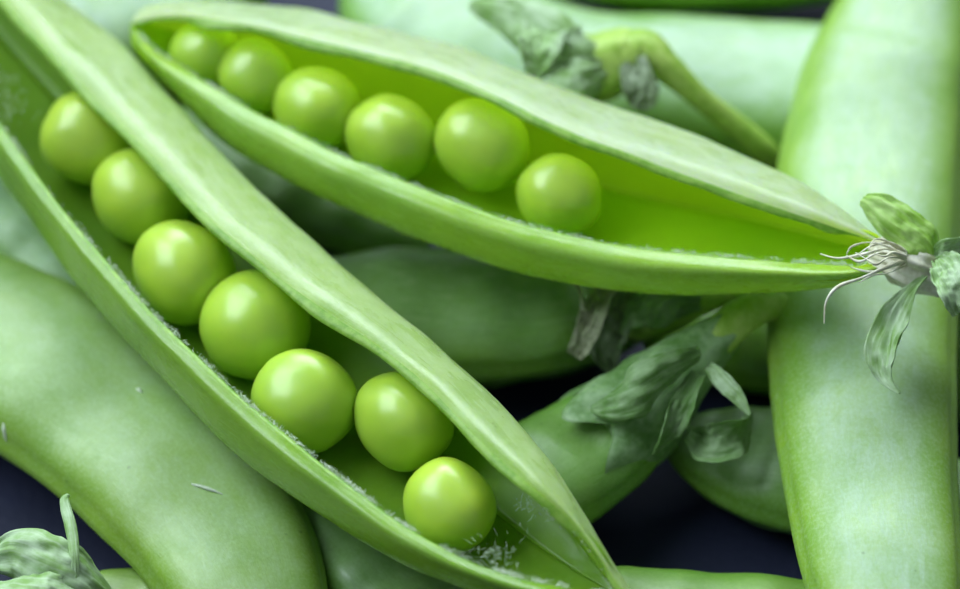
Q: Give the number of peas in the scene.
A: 13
